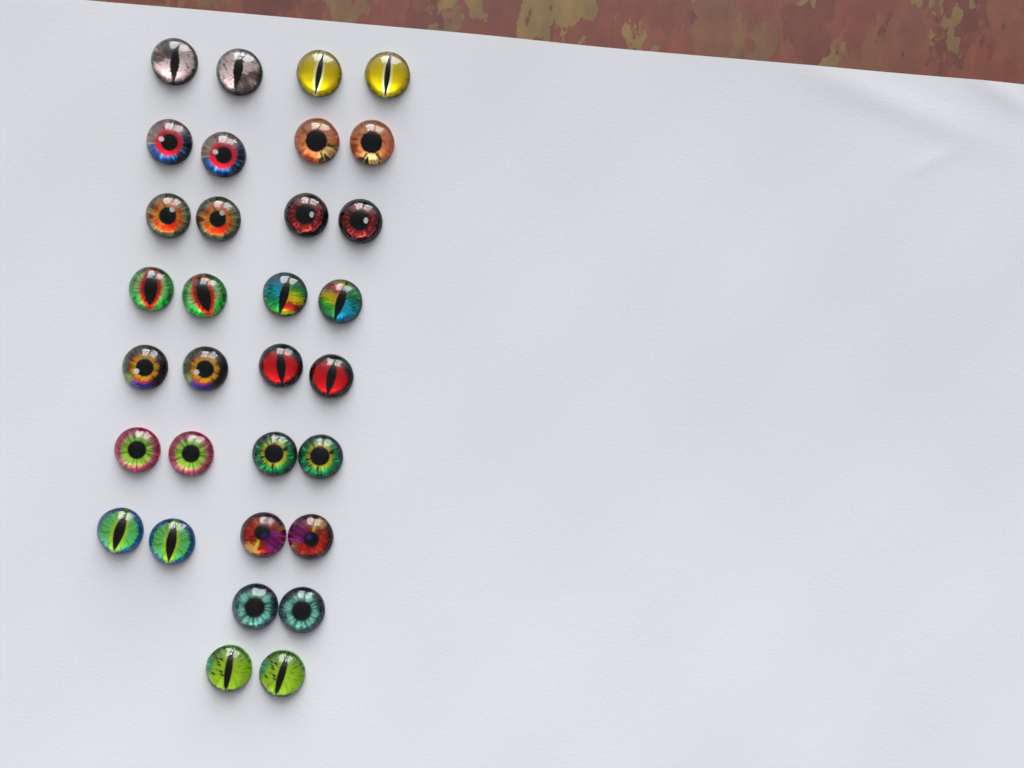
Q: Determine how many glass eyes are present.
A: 32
